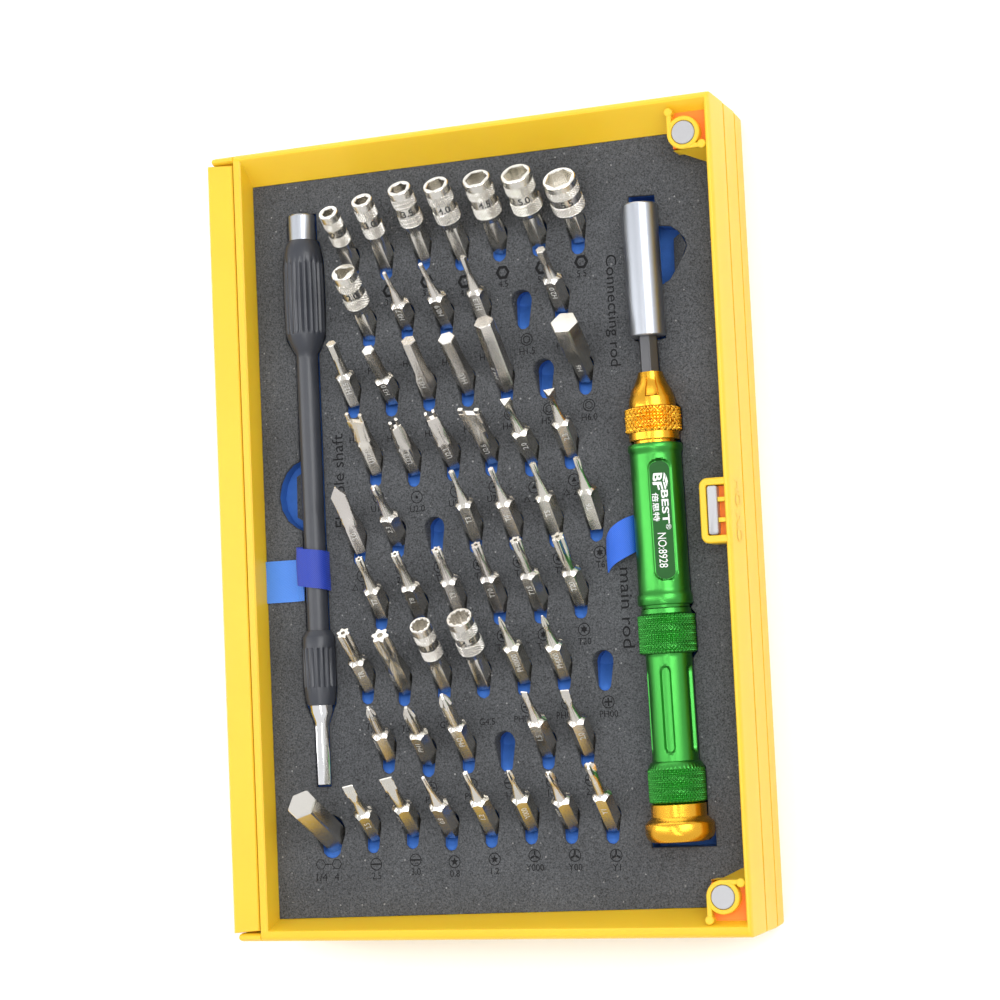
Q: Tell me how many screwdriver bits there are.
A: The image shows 44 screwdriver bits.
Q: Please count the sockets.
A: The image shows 10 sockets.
